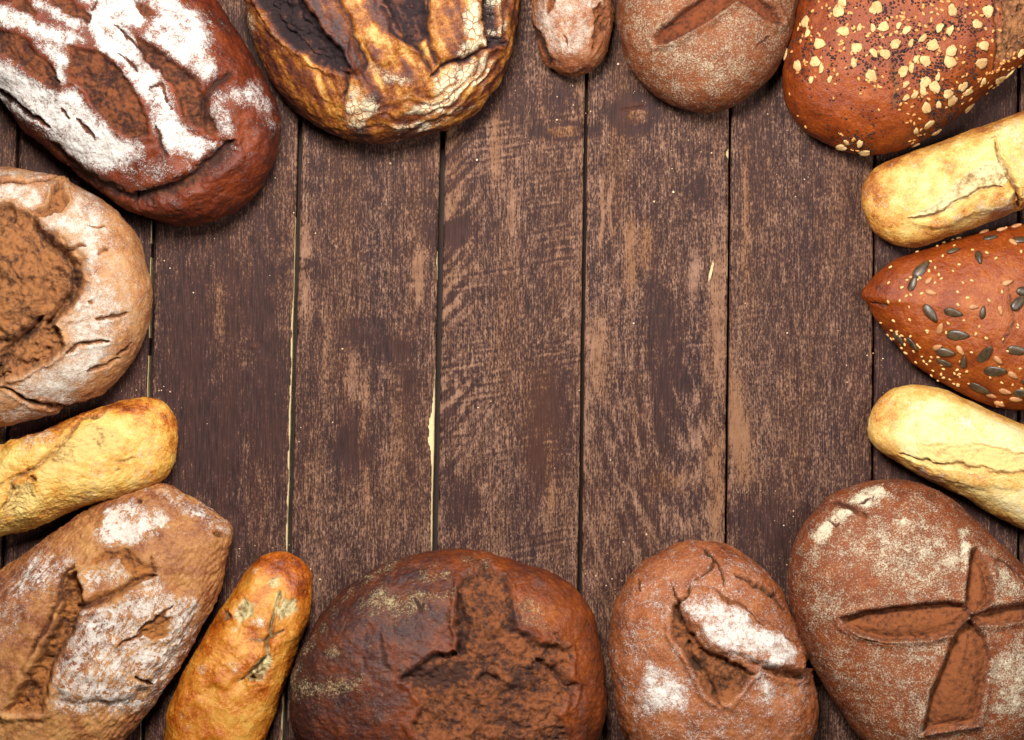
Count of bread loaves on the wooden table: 15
